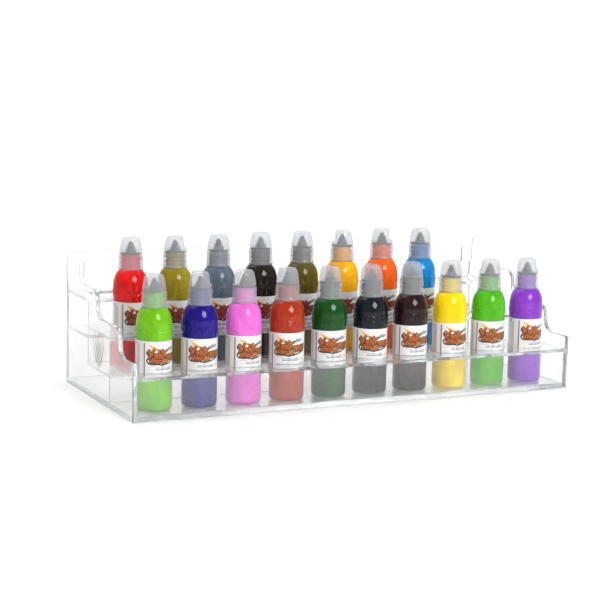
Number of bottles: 18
